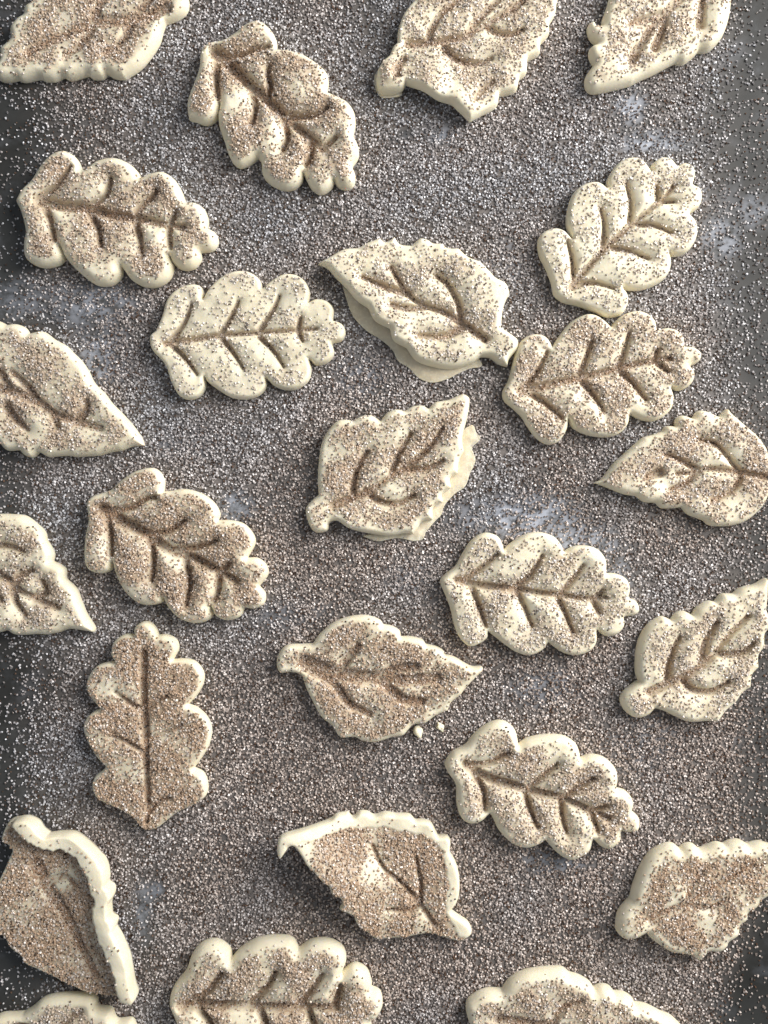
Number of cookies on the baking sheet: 25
